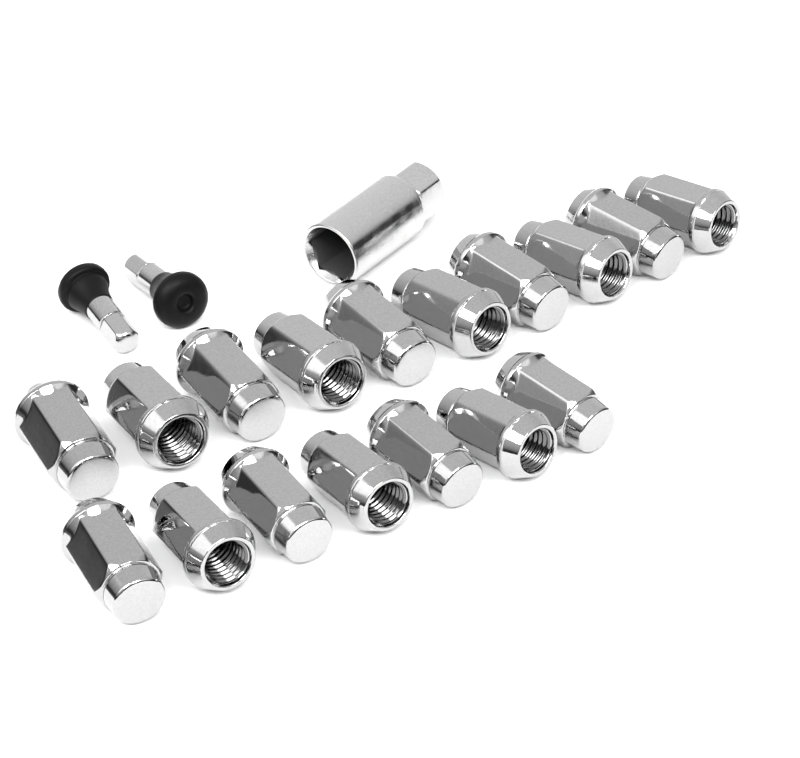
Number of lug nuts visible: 17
